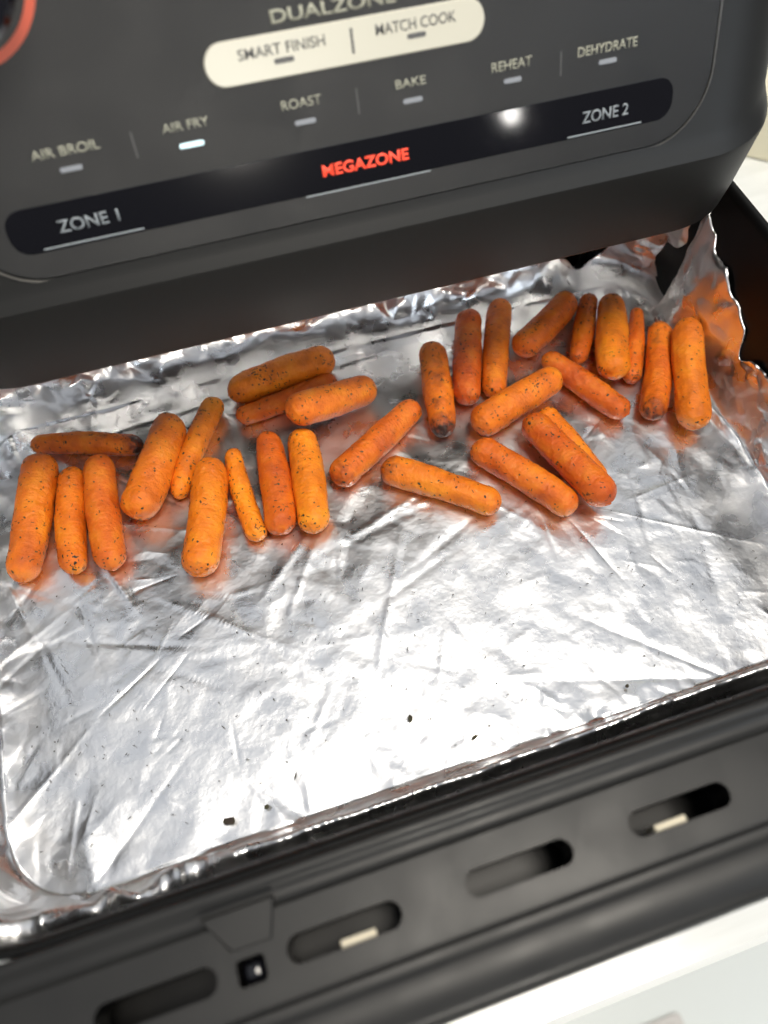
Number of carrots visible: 29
